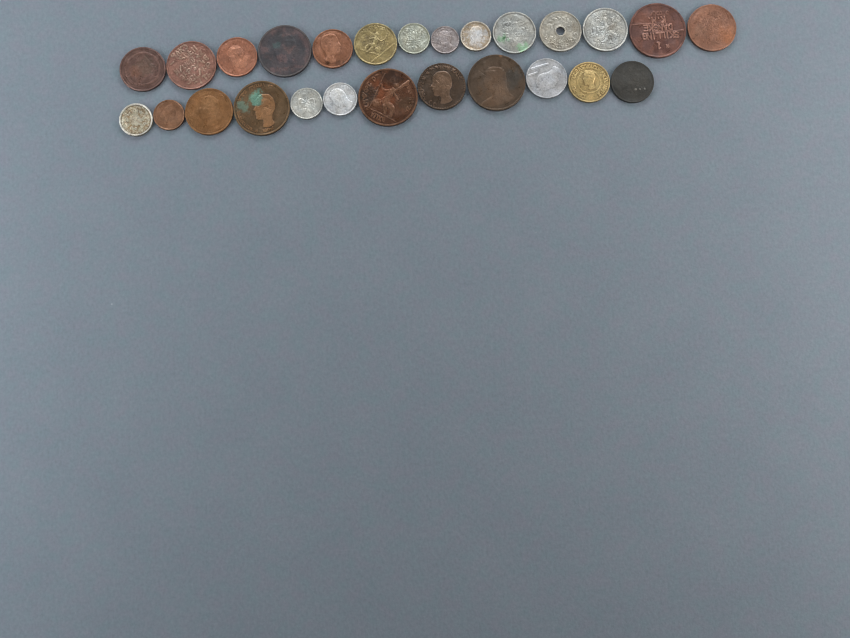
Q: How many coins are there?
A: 26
